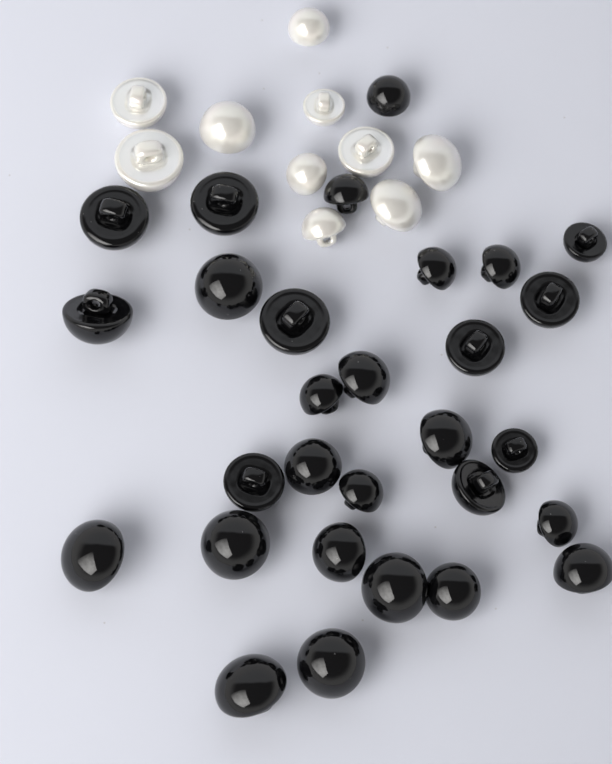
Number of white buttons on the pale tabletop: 10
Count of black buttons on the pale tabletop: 29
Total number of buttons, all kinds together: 39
